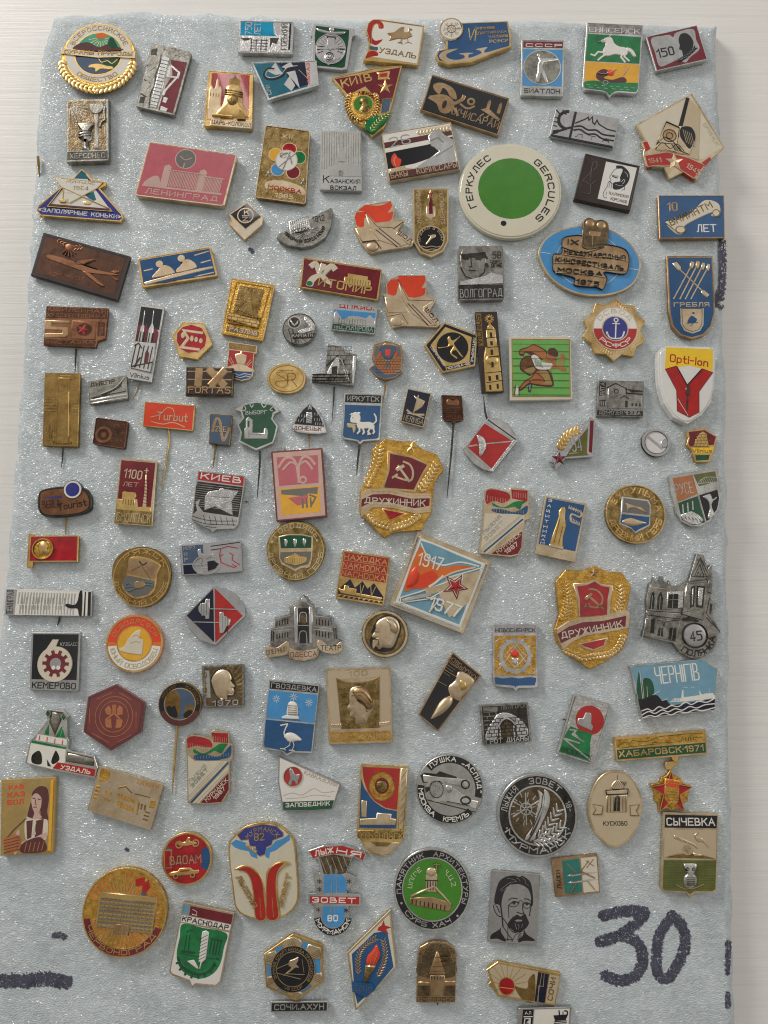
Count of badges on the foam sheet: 124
